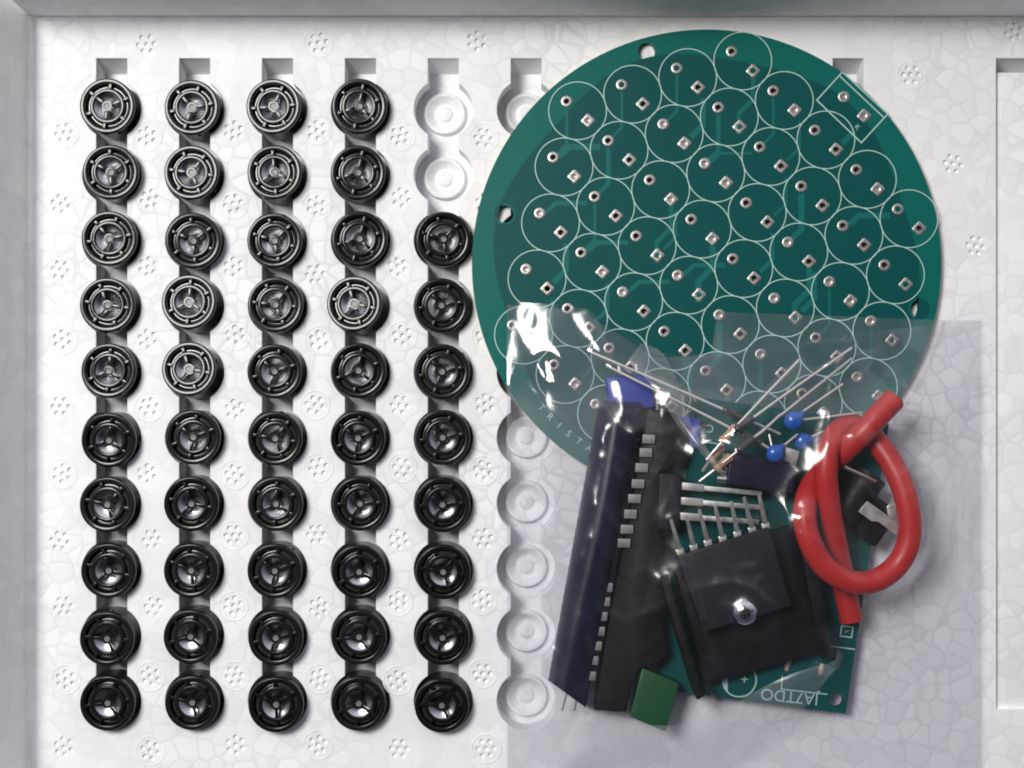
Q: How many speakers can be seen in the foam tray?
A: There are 48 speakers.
